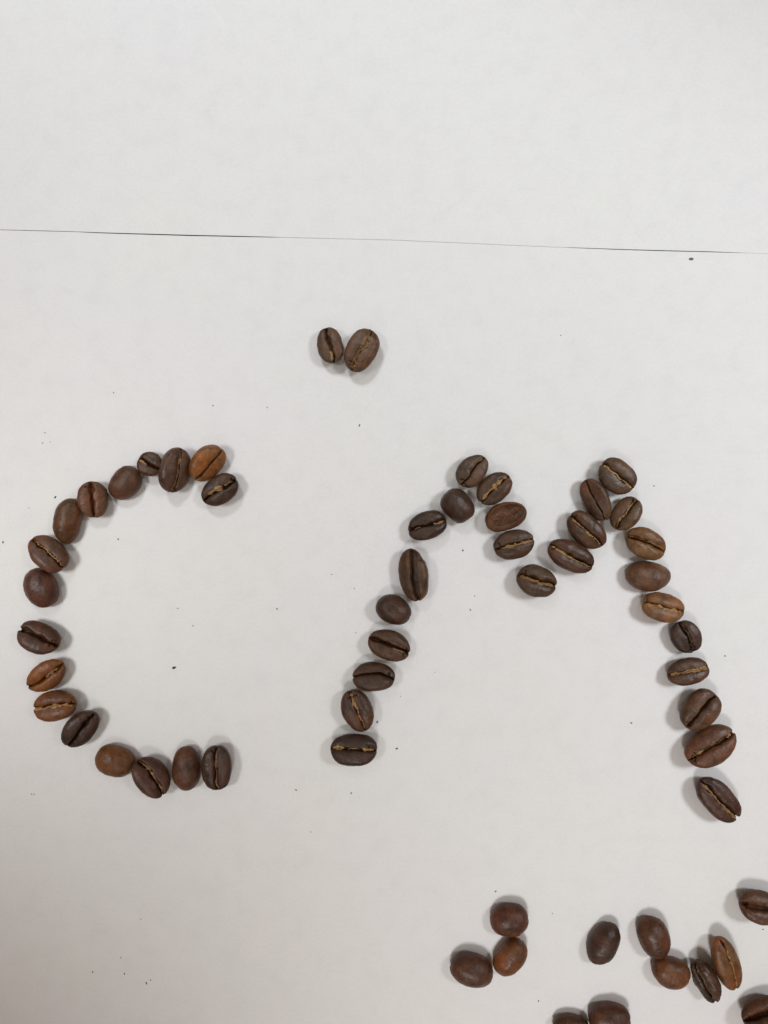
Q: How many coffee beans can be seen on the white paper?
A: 57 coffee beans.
